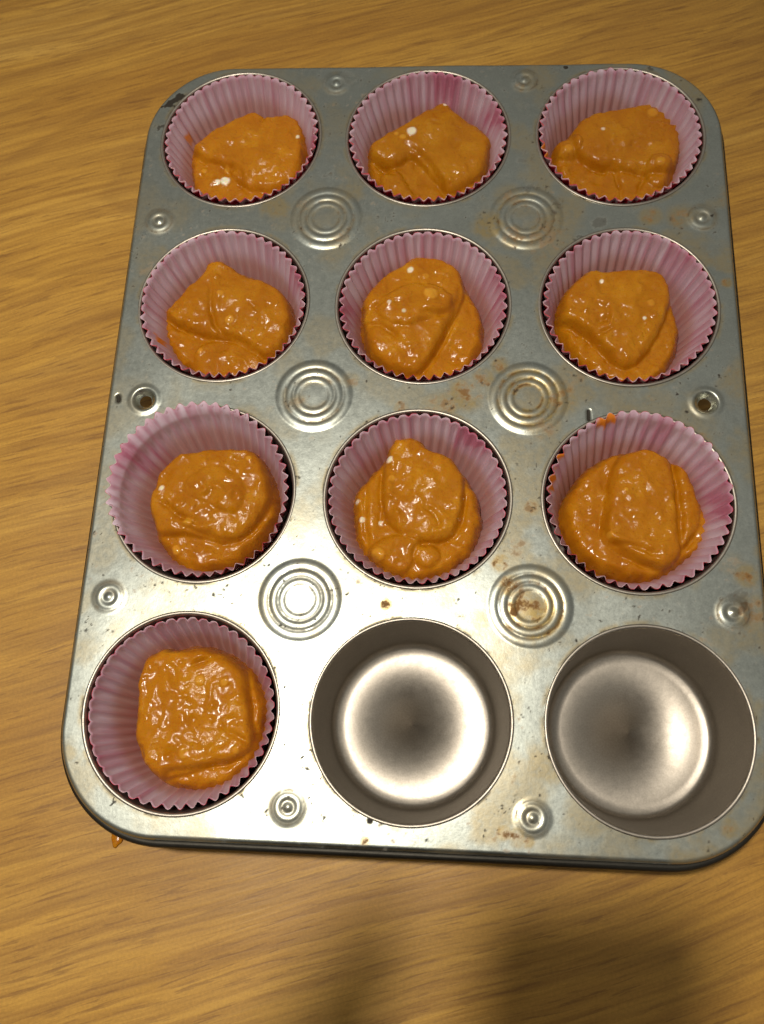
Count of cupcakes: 10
